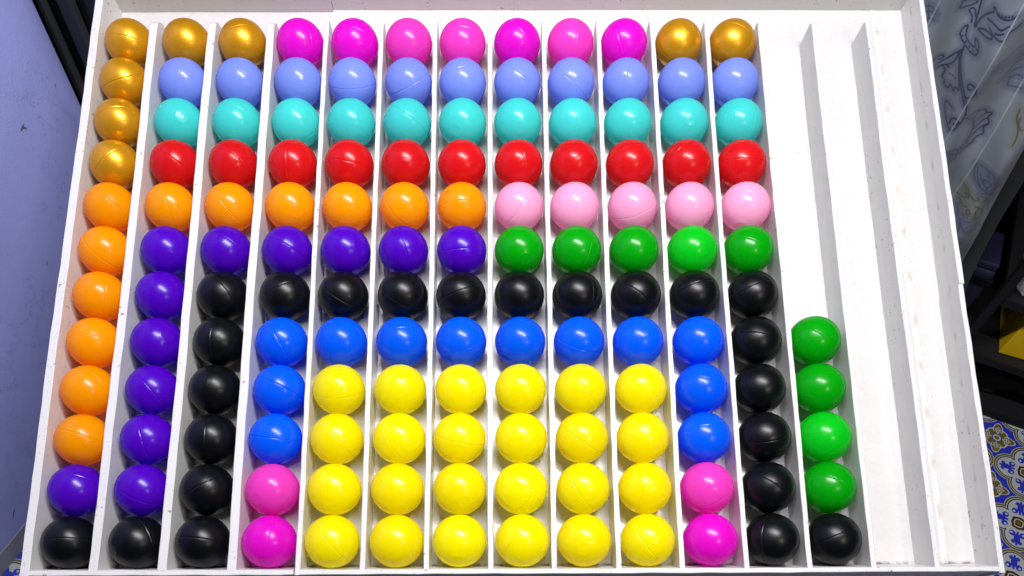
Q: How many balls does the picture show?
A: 149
